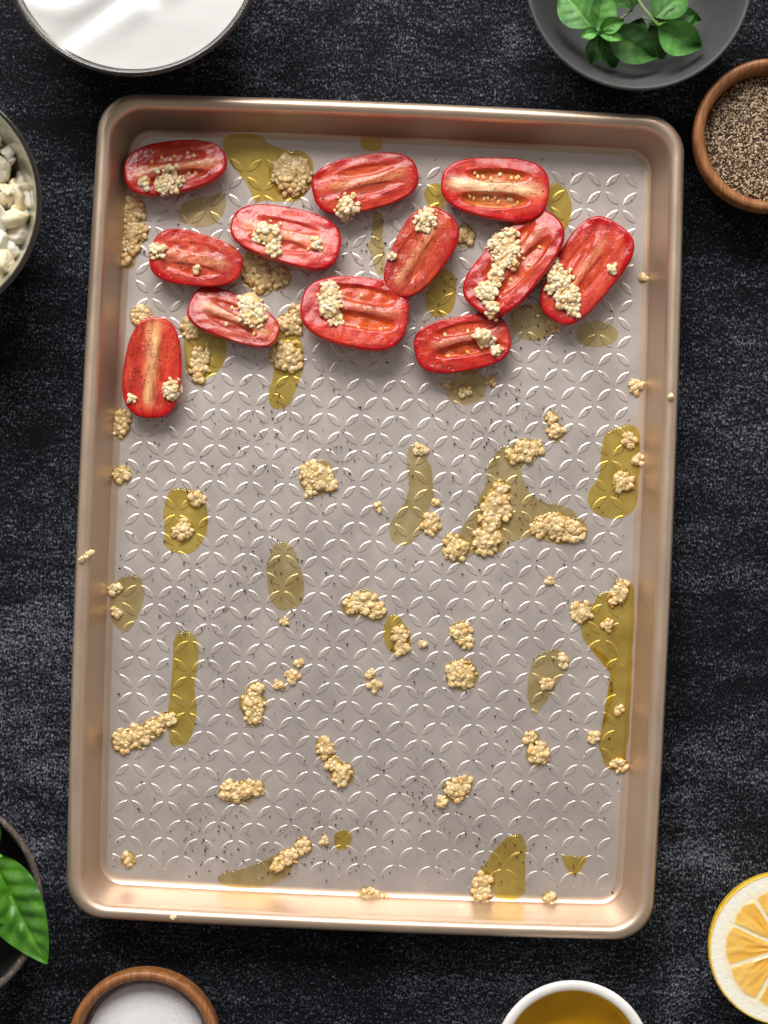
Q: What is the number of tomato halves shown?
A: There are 12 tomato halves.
